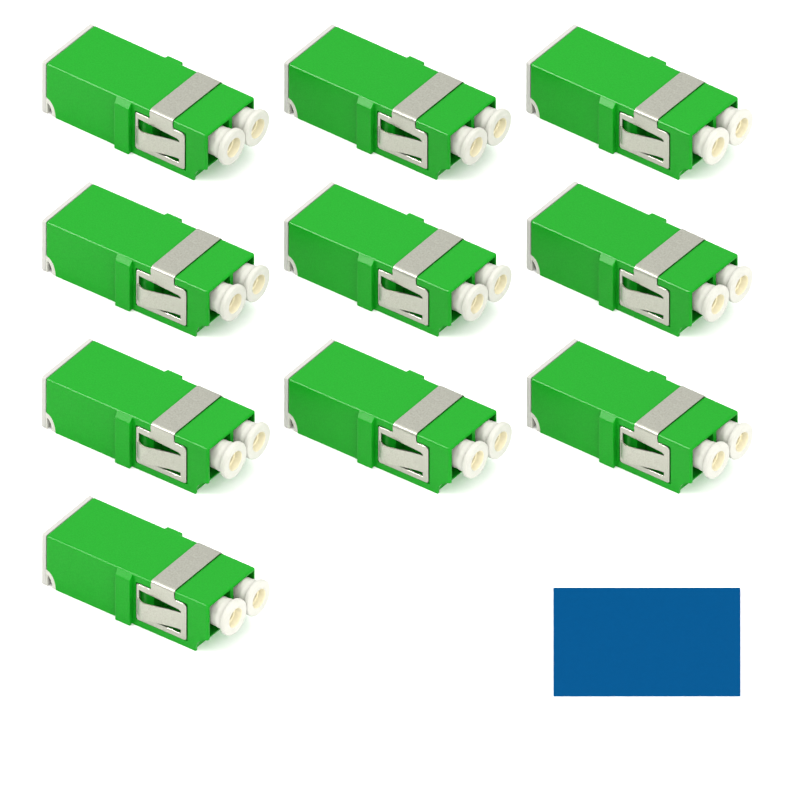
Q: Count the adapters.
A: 10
